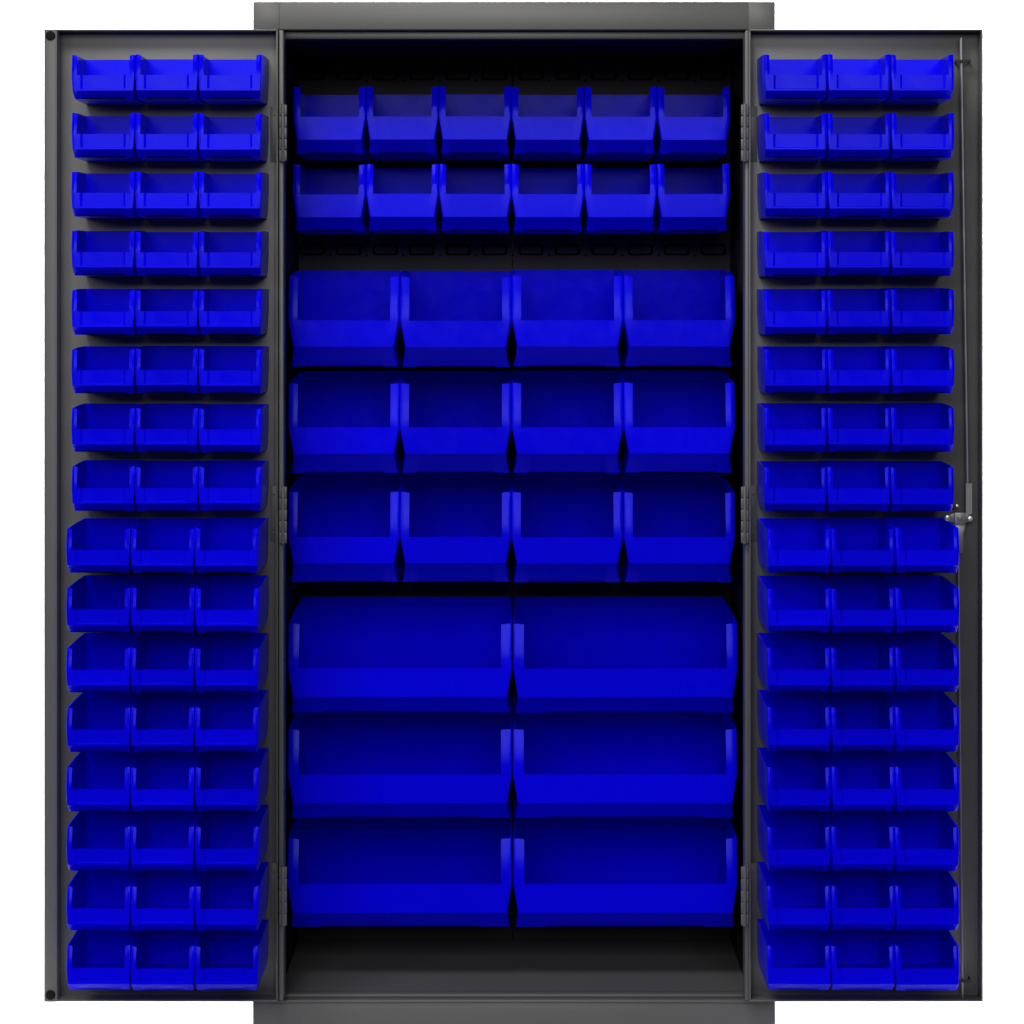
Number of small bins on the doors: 96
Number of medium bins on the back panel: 12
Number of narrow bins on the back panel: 12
